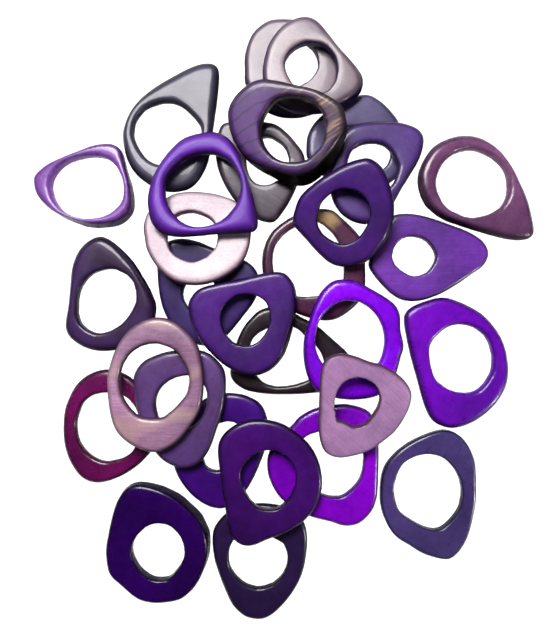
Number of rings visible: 30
